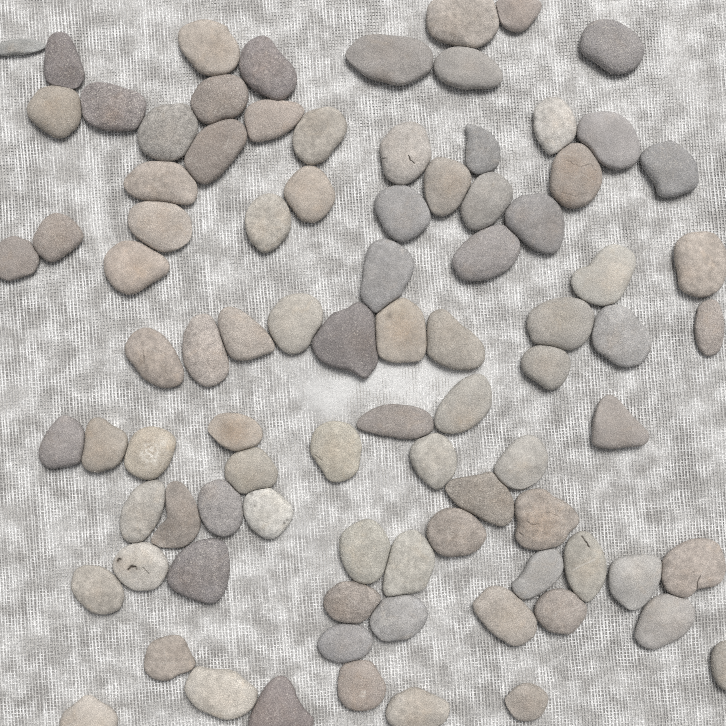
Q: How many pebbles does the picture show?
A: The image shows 89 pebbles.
